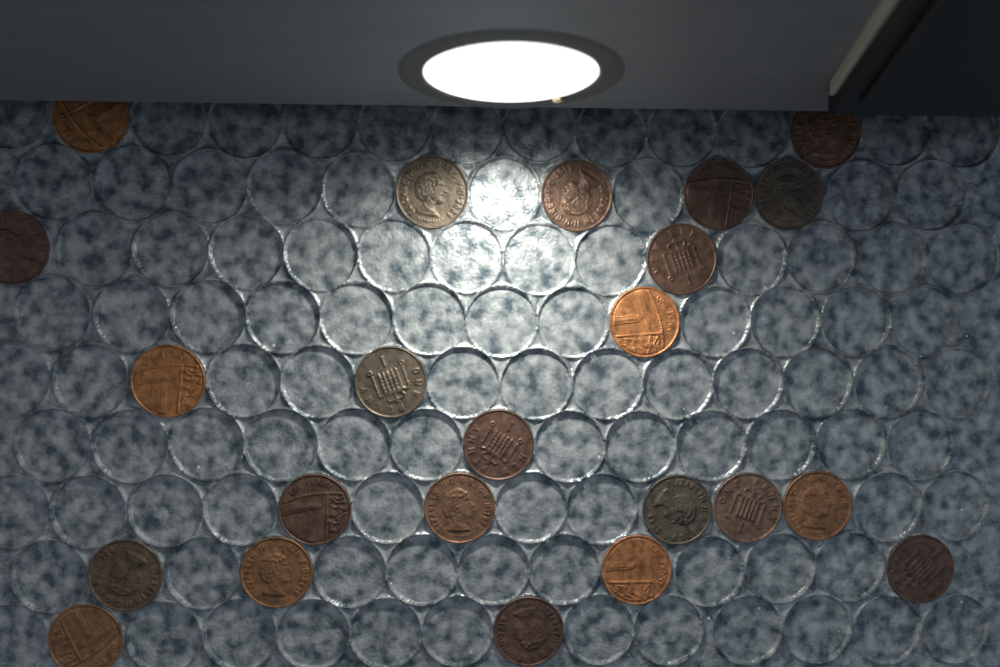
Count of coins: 23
